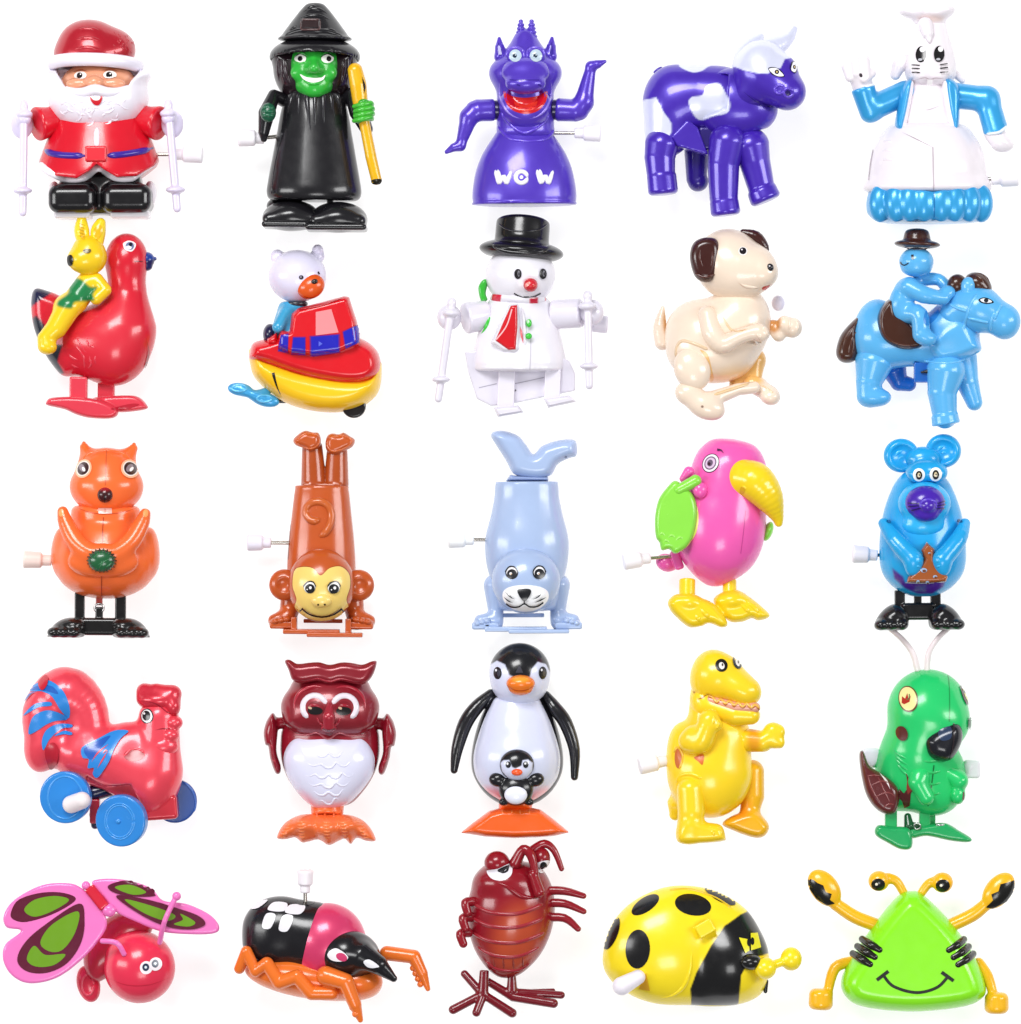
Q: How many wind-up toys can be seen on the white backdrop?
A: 25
